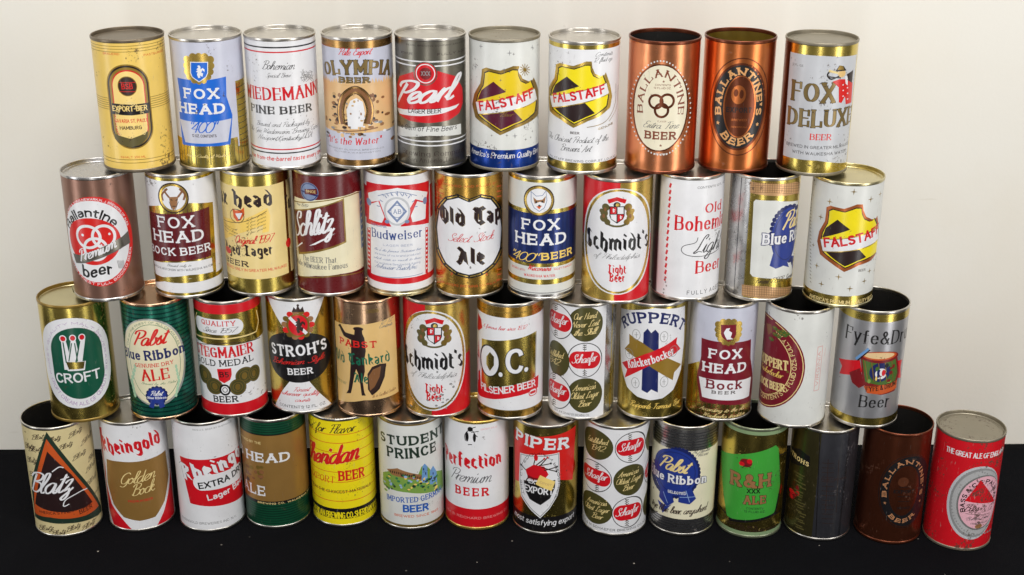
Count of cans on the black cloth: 47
